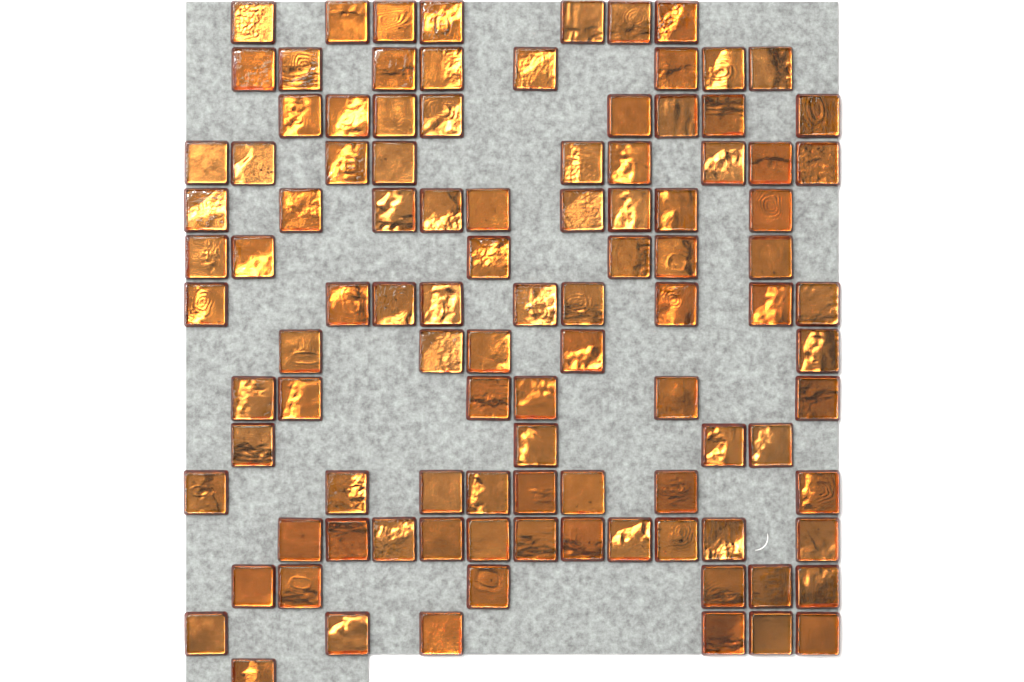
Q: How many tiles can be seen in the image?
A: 103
